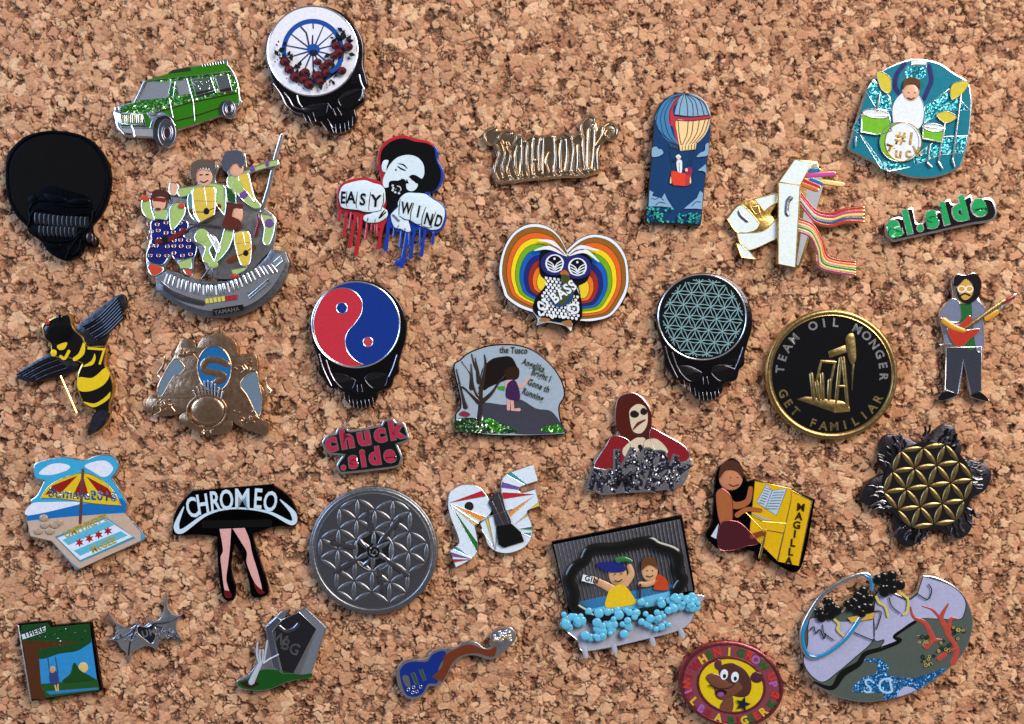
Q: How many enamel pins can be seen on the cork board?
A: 33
